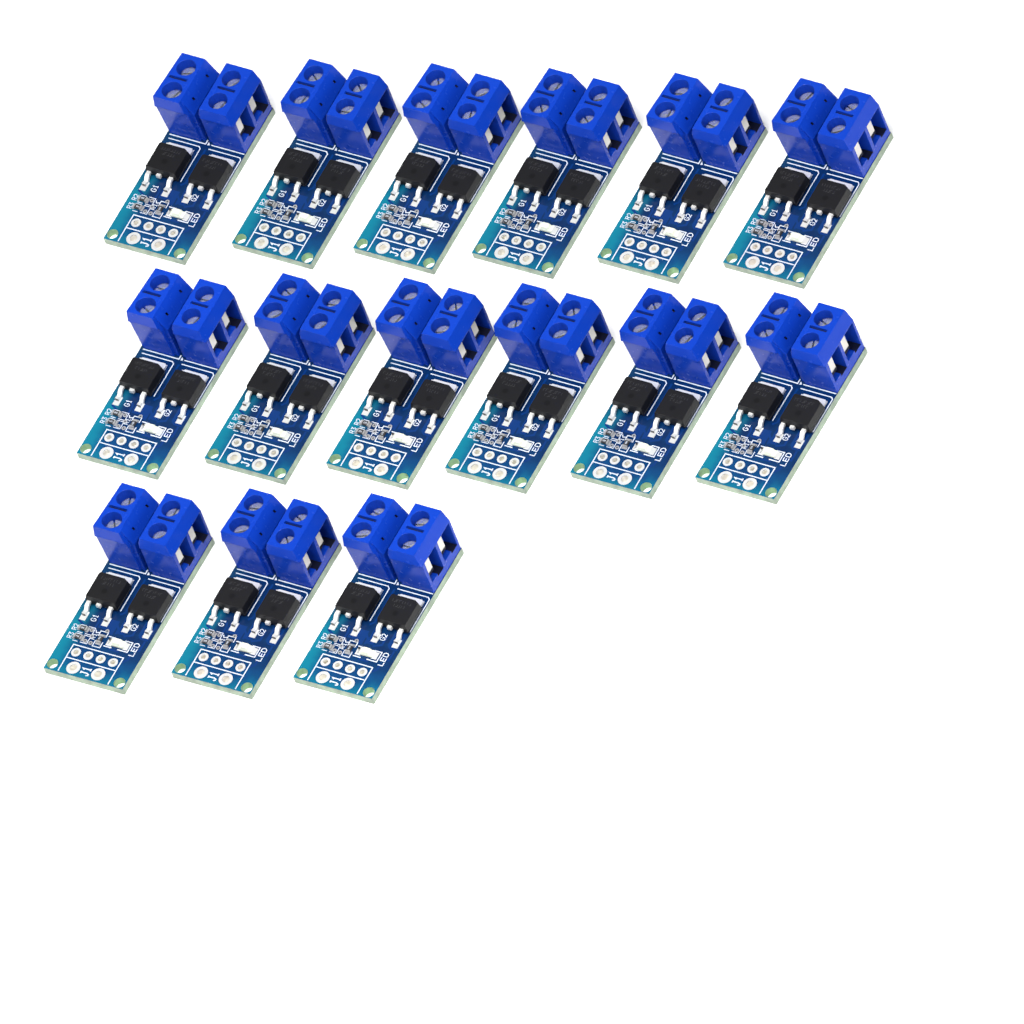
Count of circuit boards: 15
